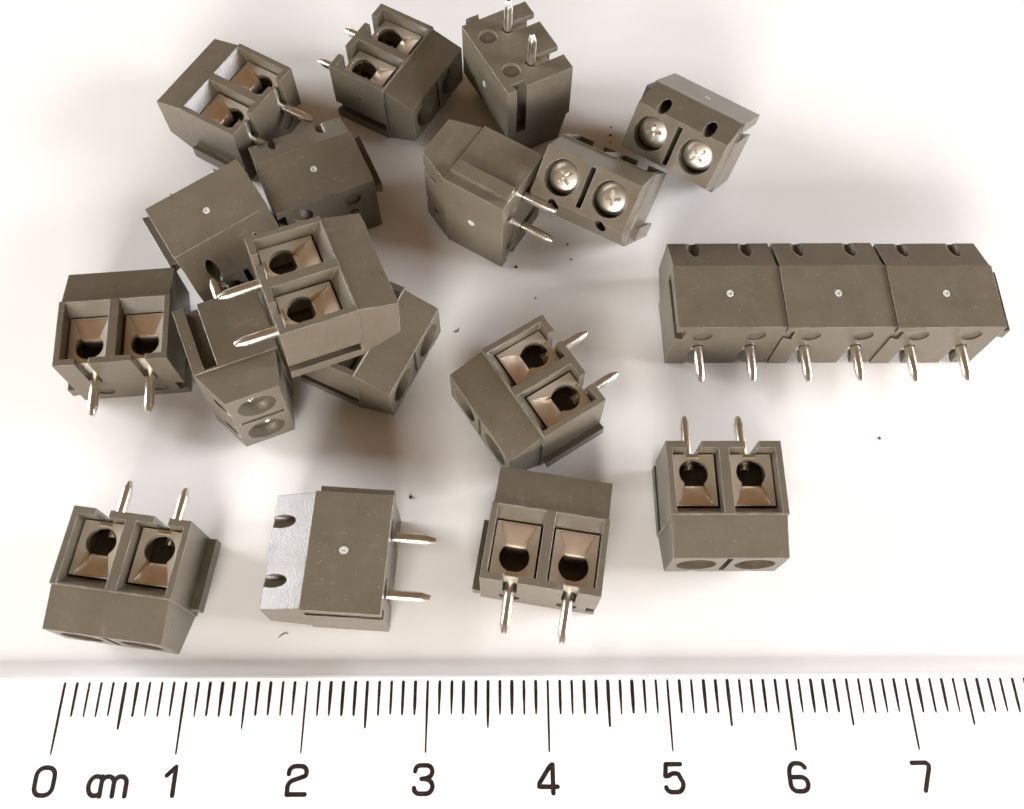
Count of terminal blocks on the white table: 20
